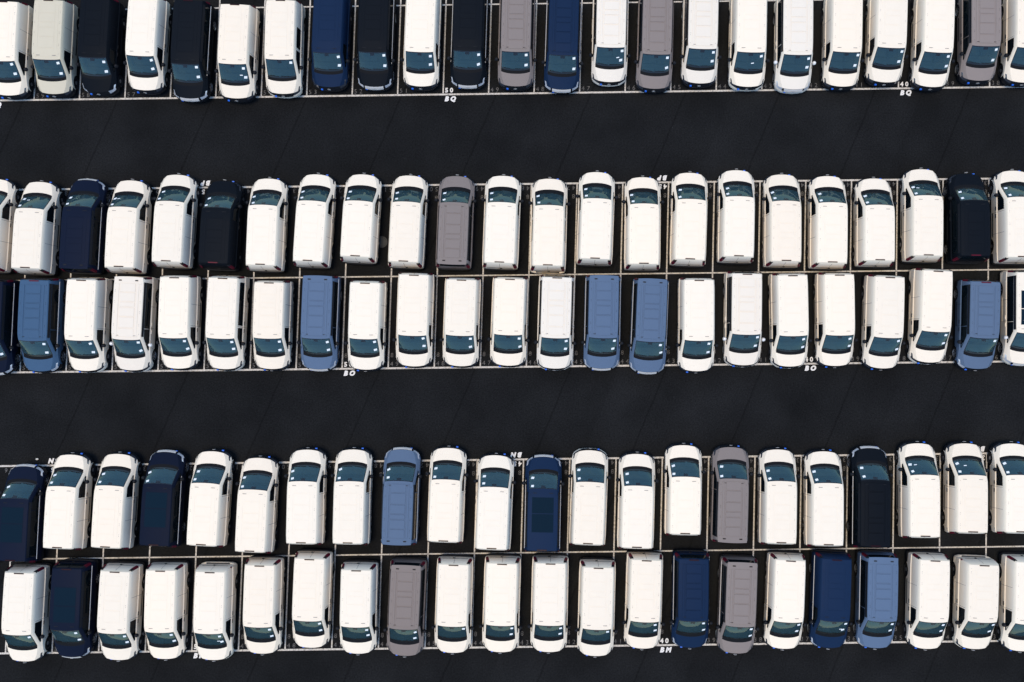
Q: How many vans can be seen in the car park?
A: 113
